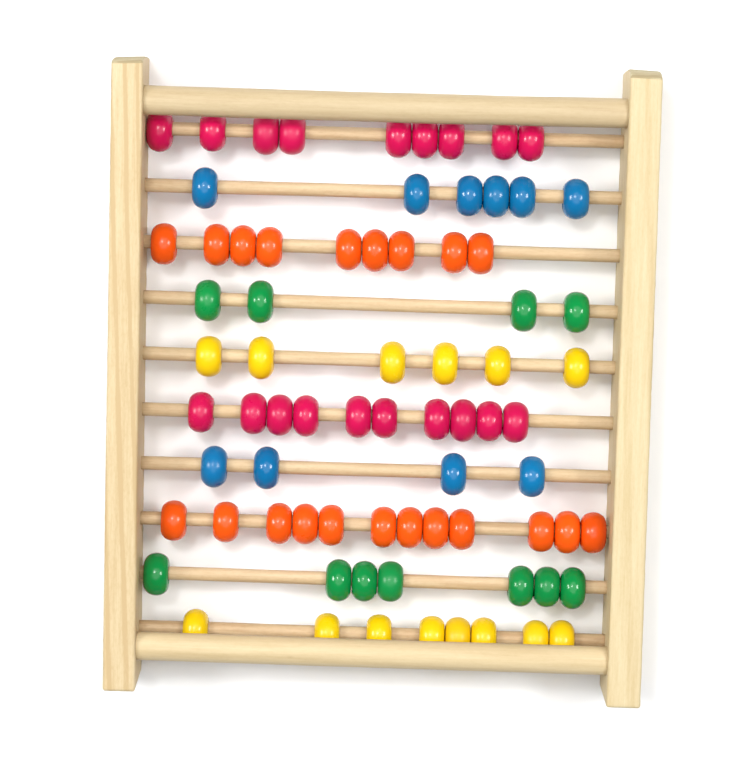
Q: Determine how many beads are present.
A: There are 75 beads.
